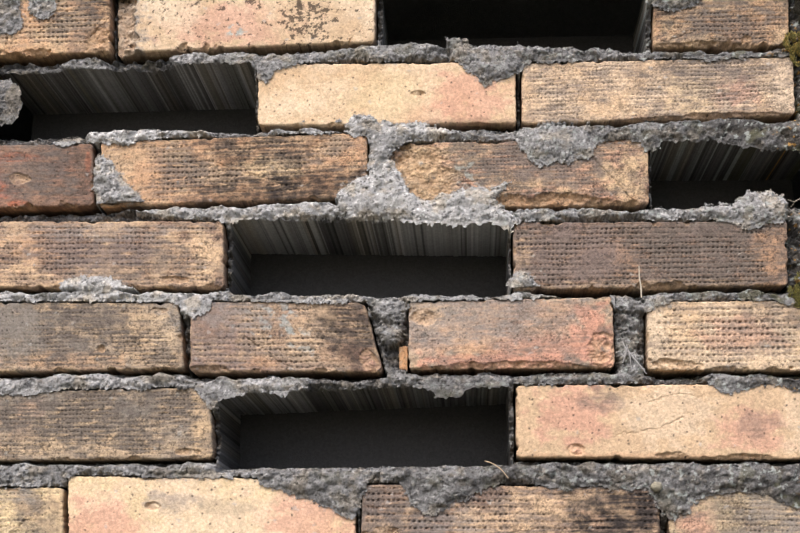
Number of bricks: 20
